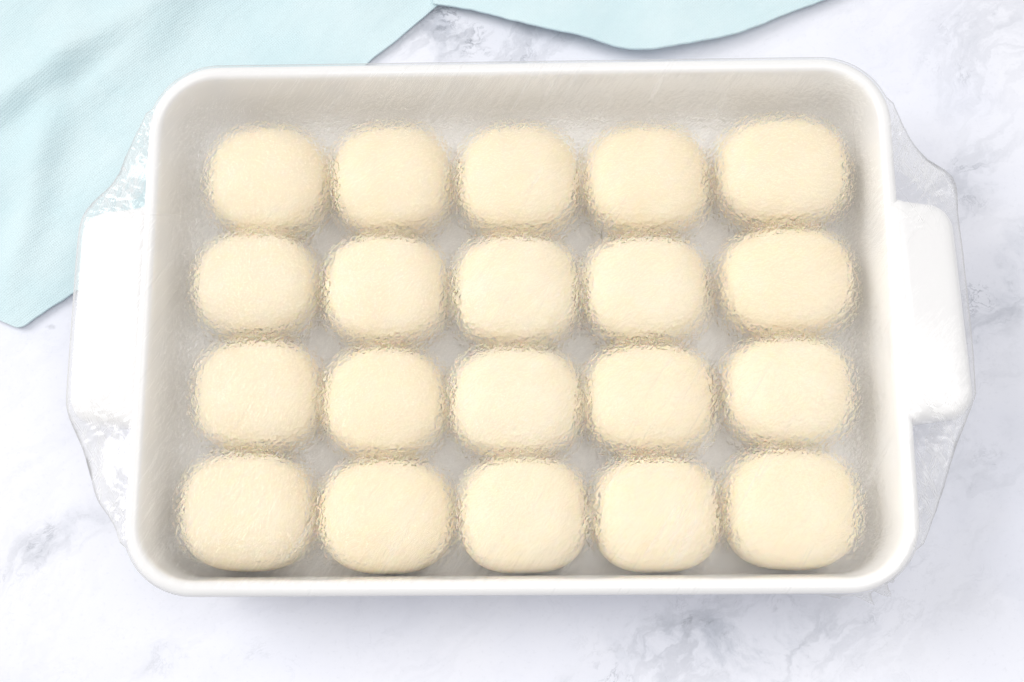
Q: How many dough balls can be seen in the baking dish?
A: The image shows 20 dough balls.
